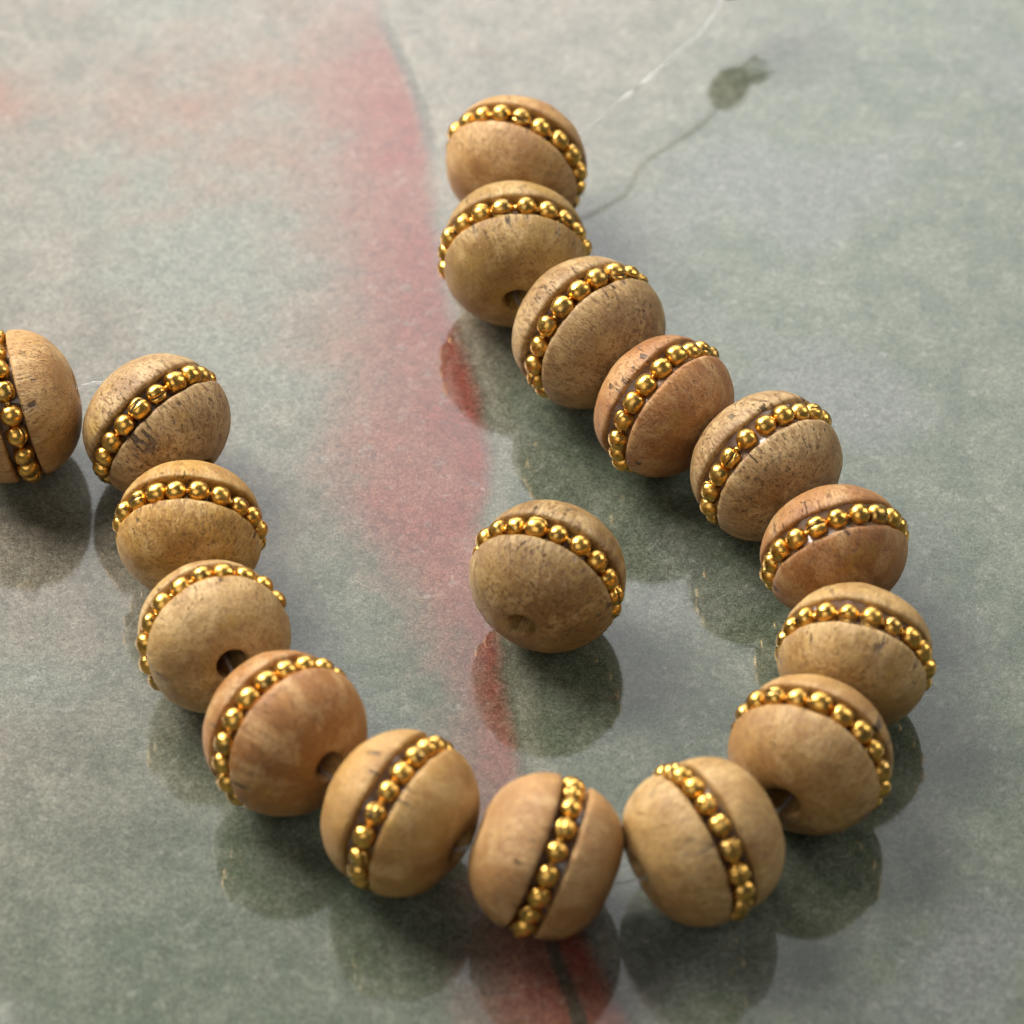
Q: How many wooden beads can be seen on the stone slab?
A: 17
